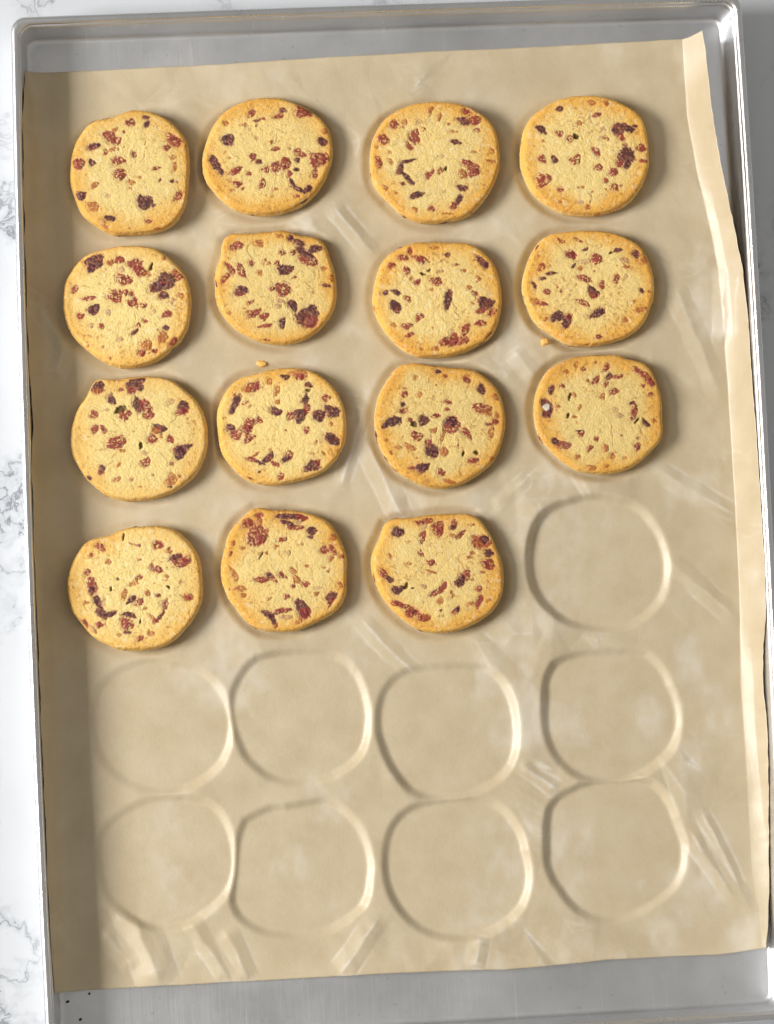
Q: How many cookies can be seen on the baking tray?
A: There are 15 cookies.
